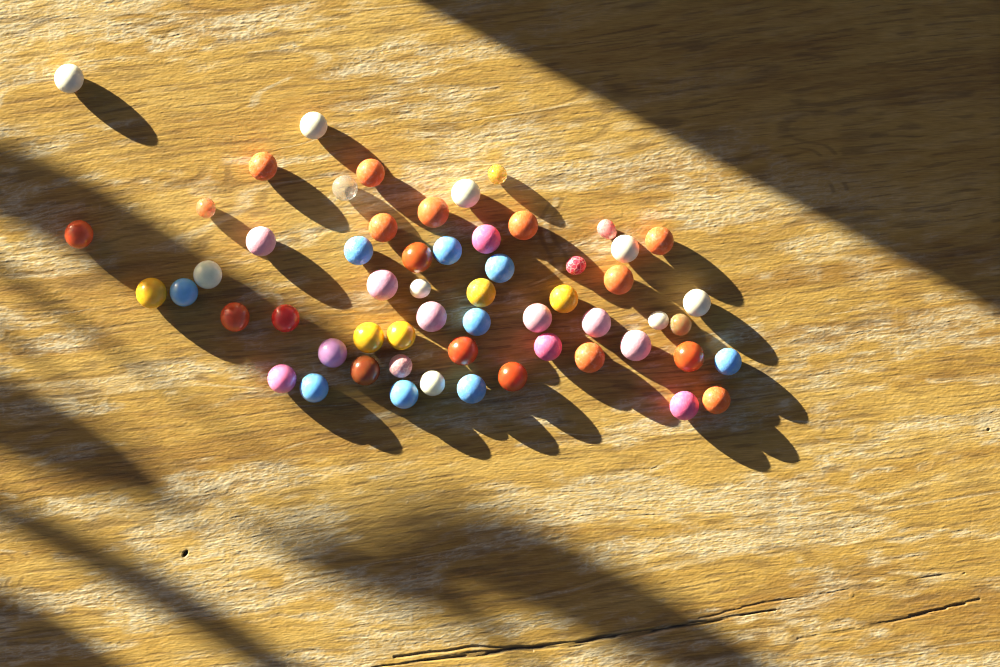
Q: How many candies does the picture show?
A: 58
